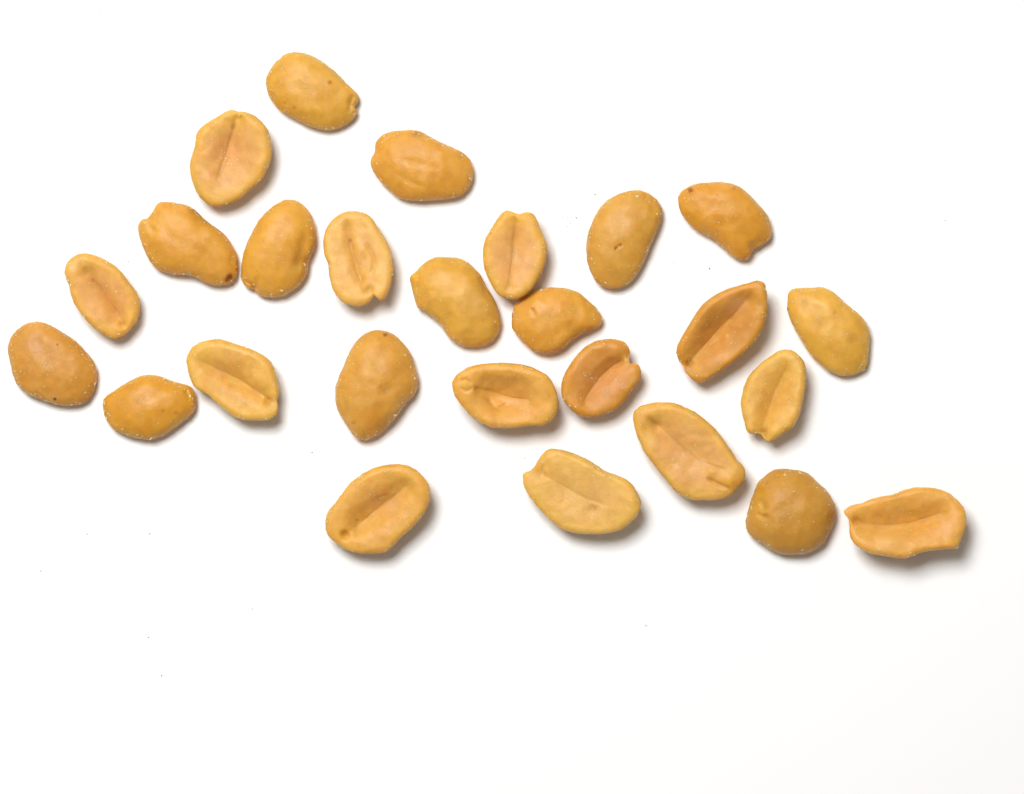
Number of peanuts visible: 26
